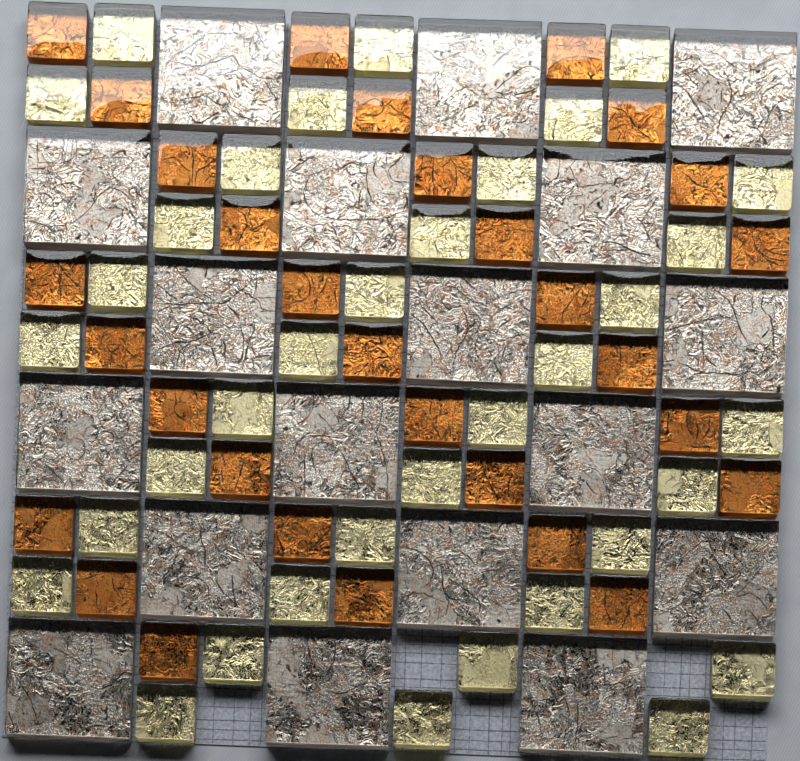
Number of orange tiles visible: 31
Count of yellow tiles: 36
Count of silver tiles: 18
